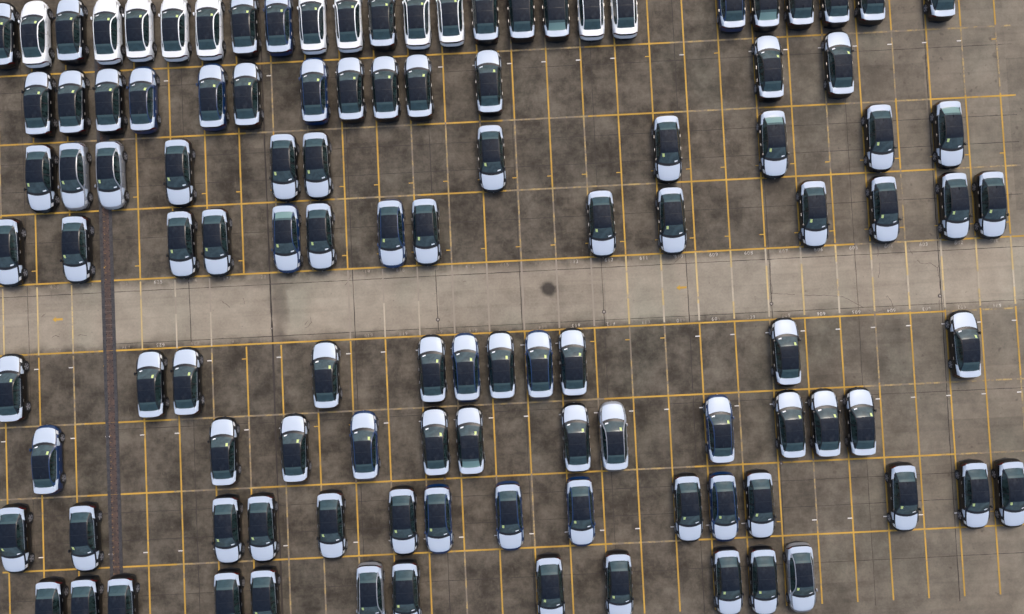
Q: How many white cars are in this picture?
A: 11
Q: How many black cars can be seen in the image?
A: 81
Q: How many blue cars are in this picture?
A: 16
